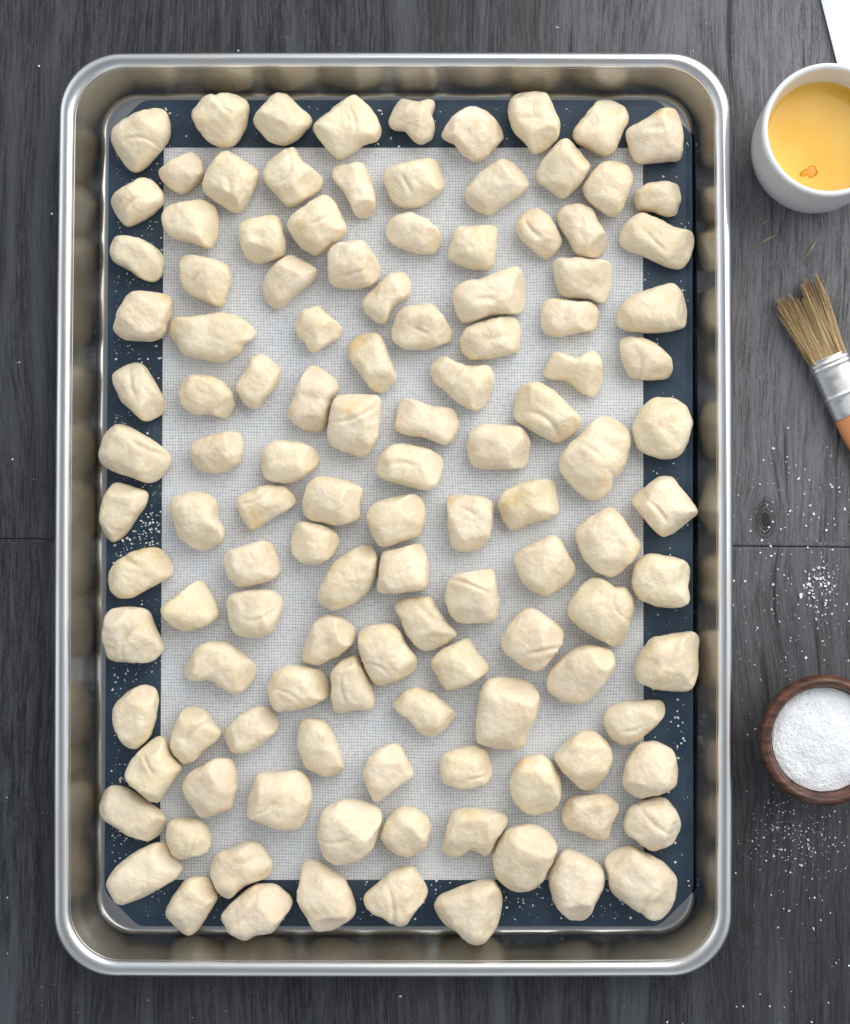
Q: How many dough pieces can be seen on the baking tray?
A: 122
